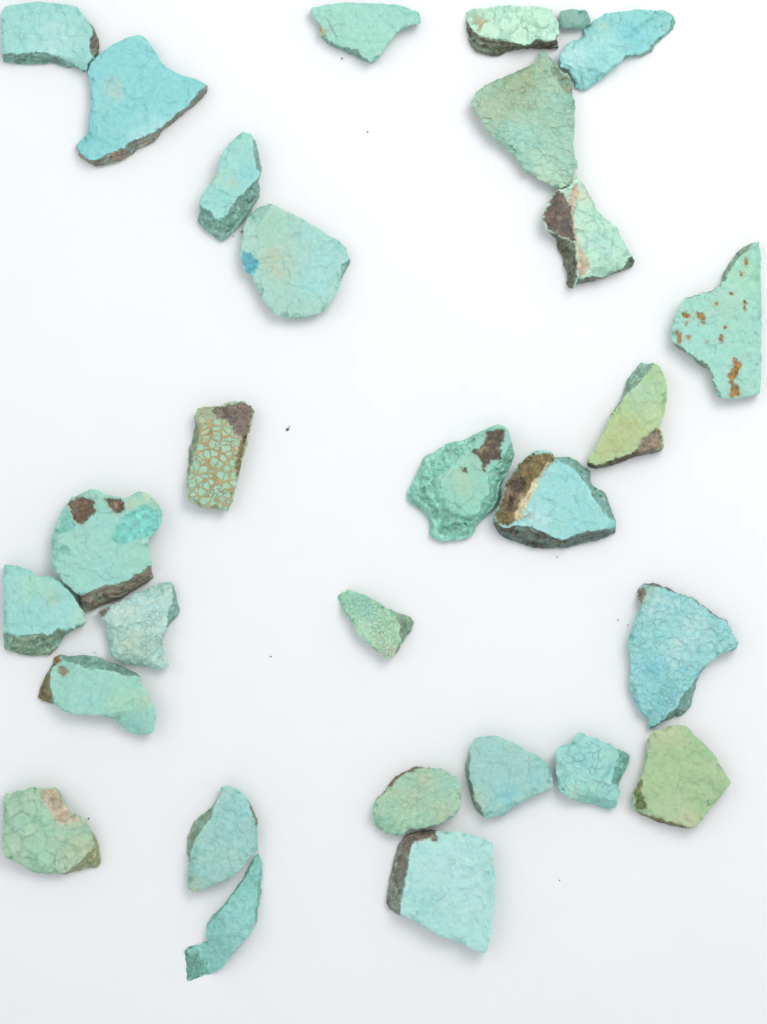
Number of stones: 29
